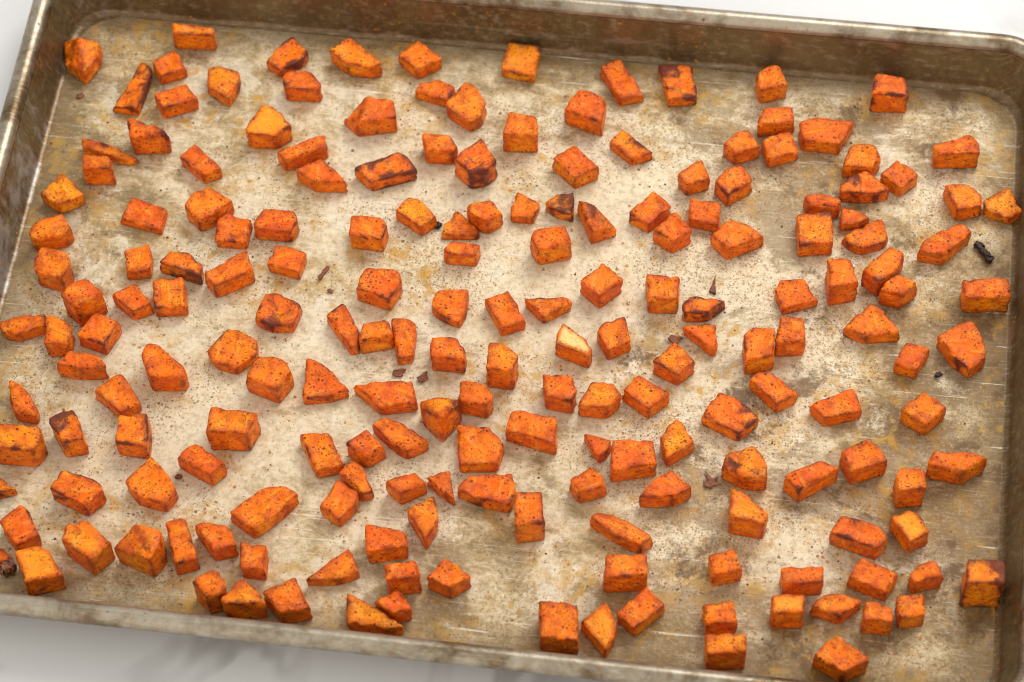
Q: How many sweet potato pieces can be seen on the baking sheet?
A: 191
